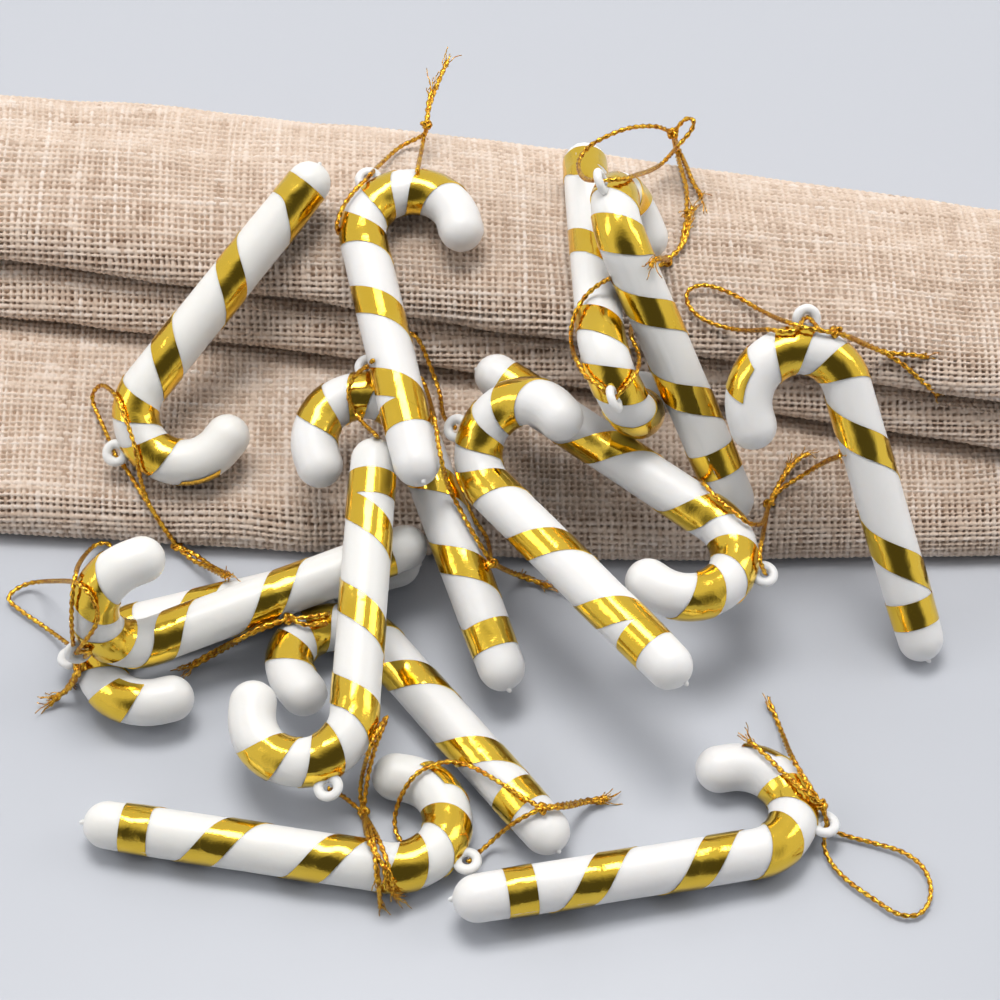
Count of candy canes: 14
